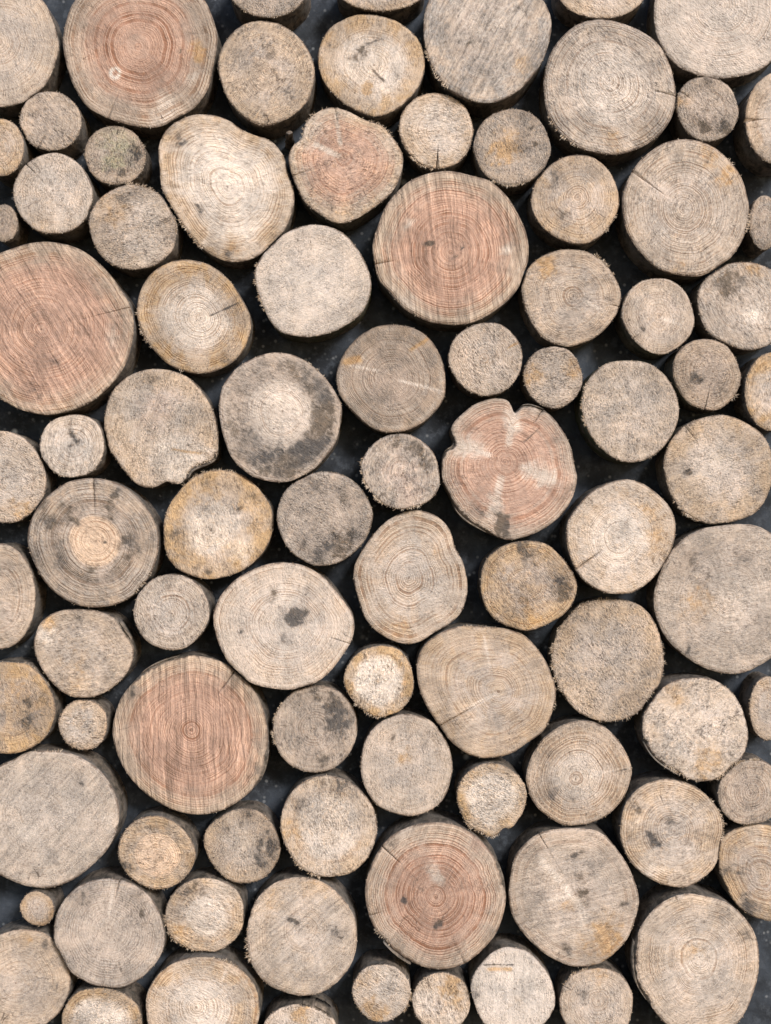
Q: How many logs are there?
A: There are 90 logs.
